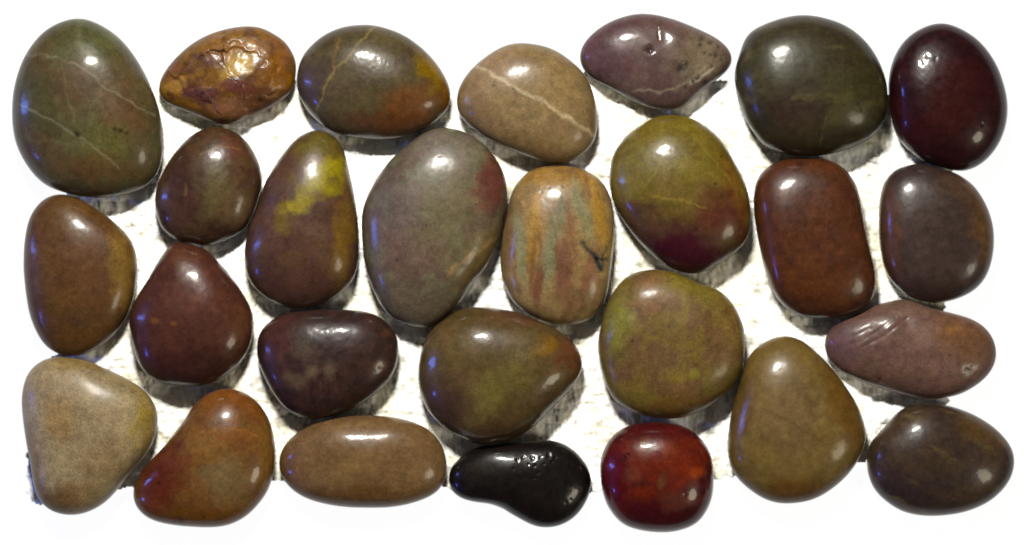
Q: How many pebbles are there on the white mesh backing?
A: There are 27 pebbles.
